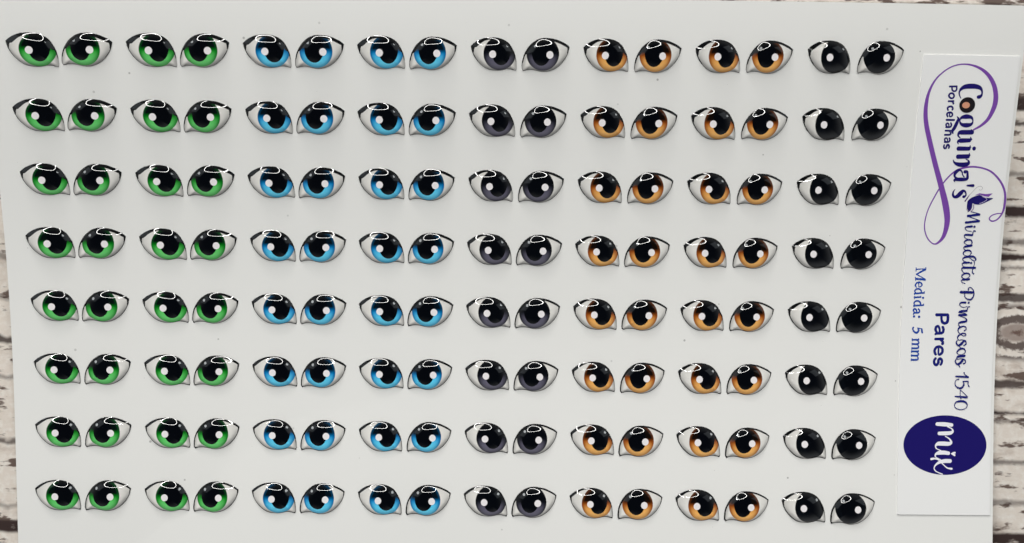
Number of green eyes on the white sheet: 32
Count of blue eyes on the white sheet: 32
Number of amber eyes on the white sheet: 32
